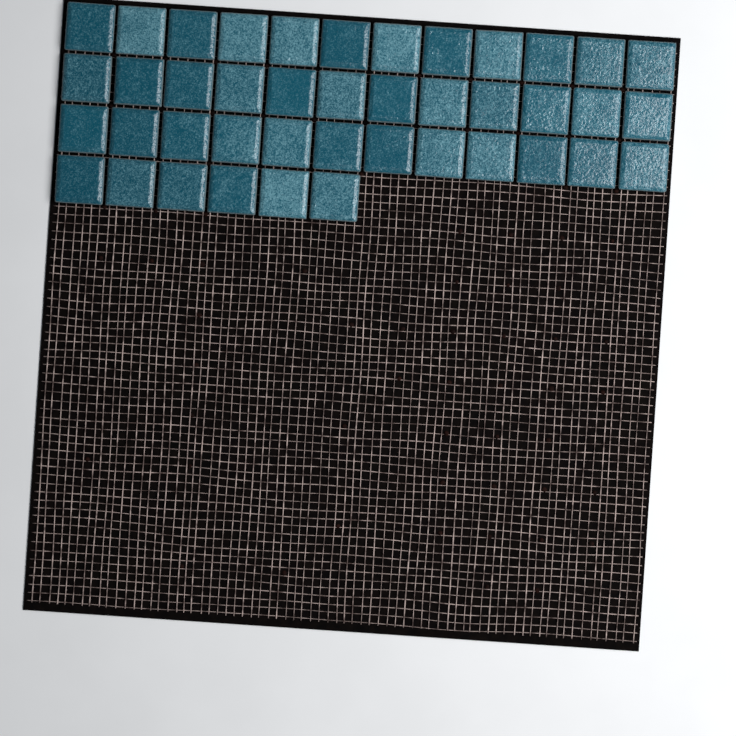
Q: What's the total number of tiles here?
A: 42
